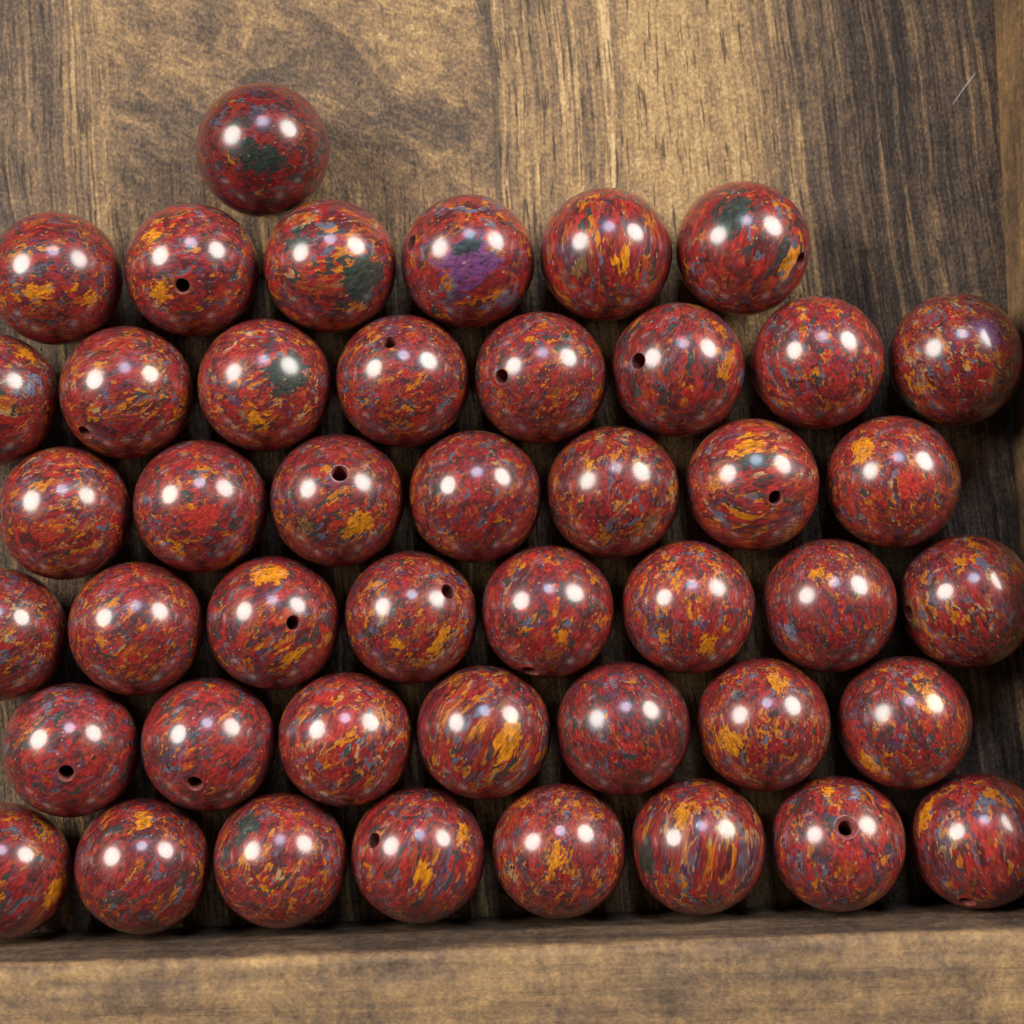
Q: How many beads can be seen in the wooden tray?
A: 45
